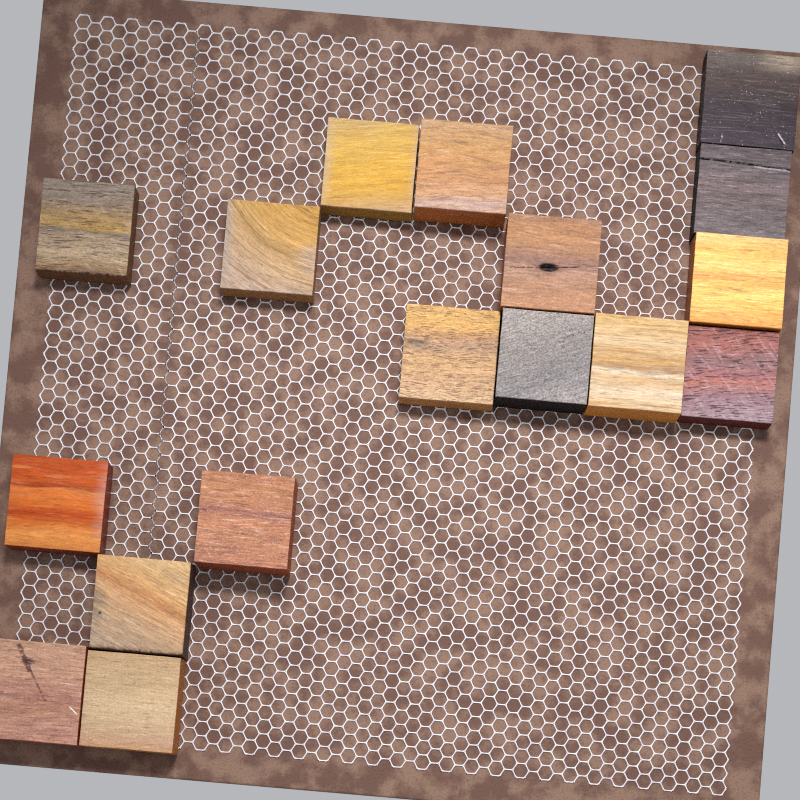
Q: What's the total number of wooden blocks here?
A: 17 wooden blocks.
